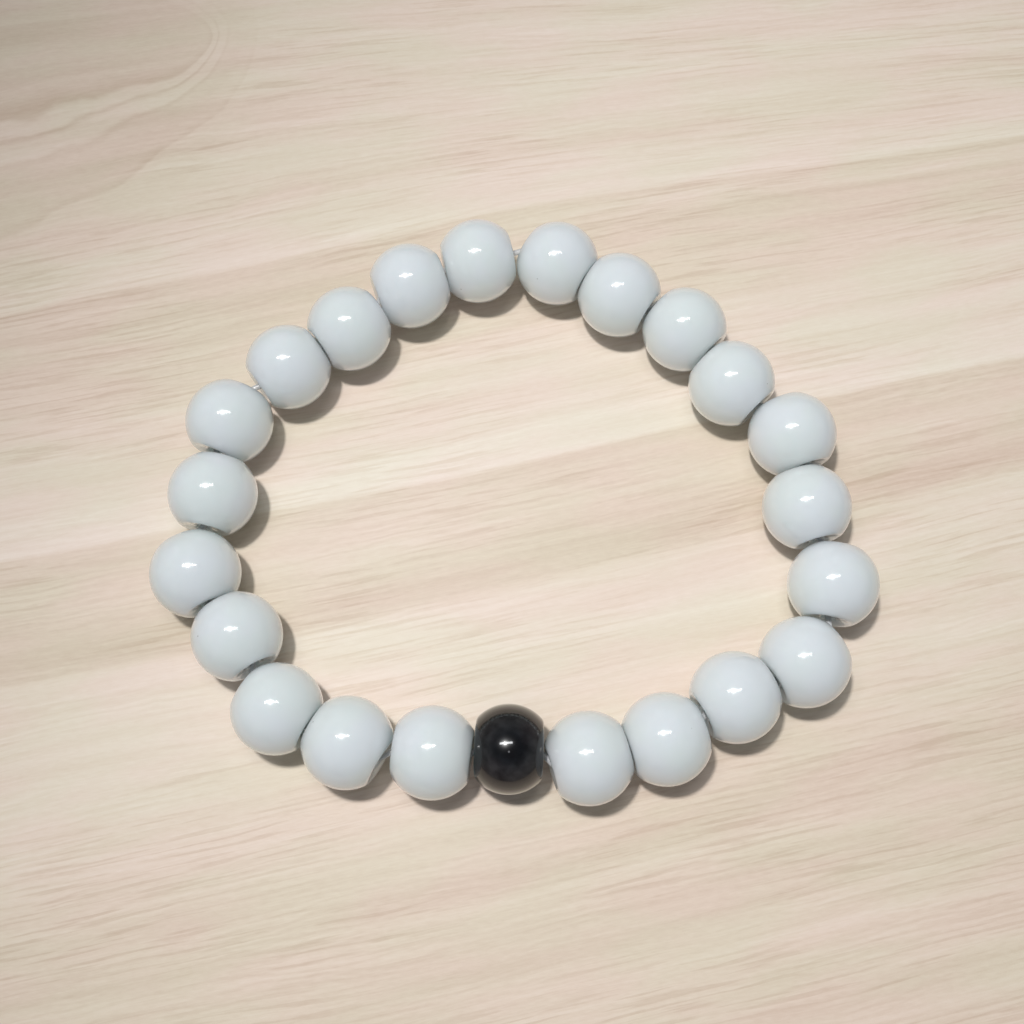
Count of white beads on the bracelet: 22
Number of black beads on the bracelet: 1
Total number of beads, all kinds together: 23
